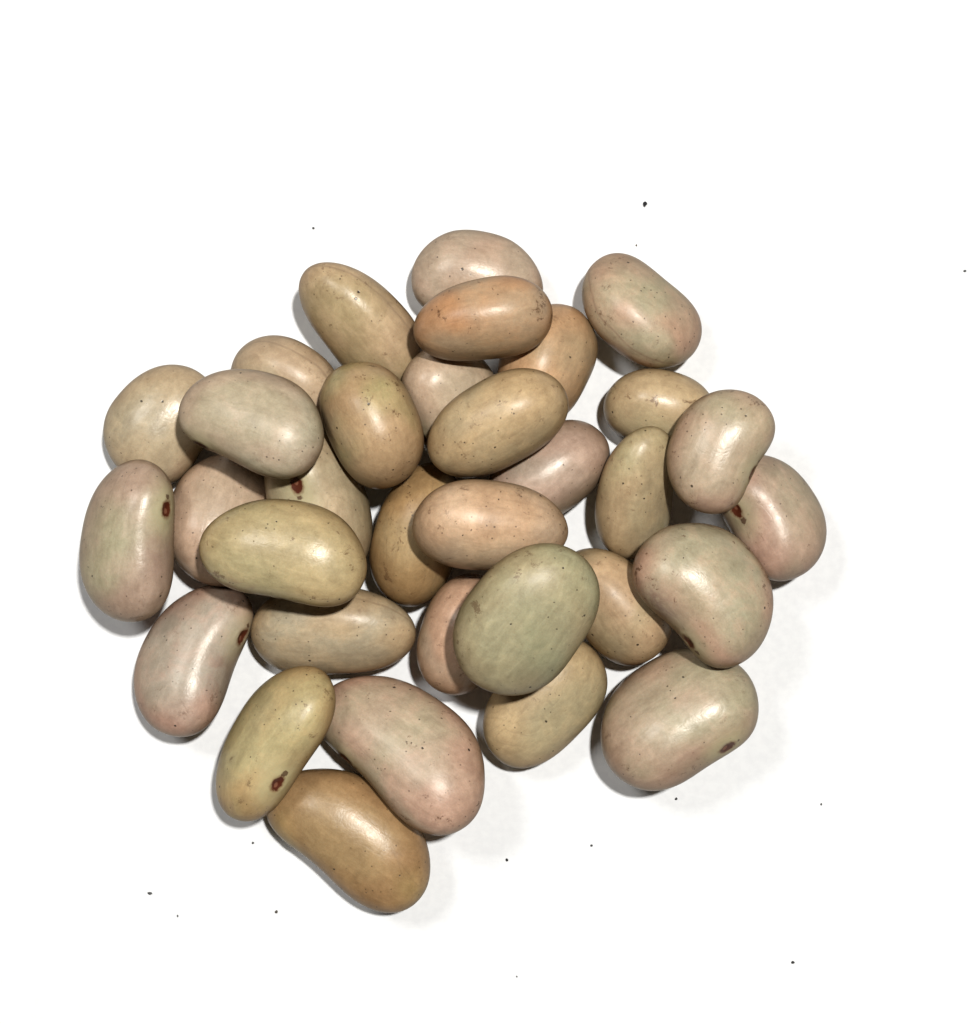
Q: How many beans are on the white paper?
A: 33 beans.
